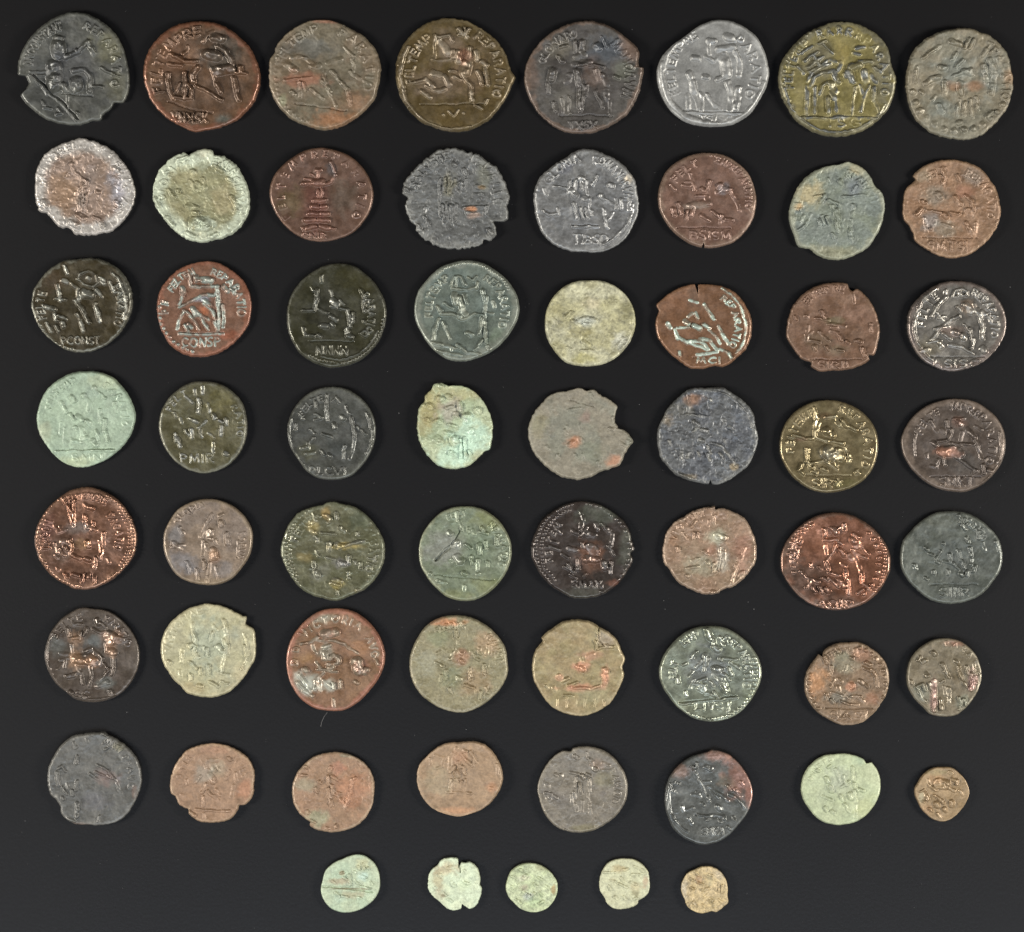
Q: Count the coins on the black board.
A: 61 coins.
